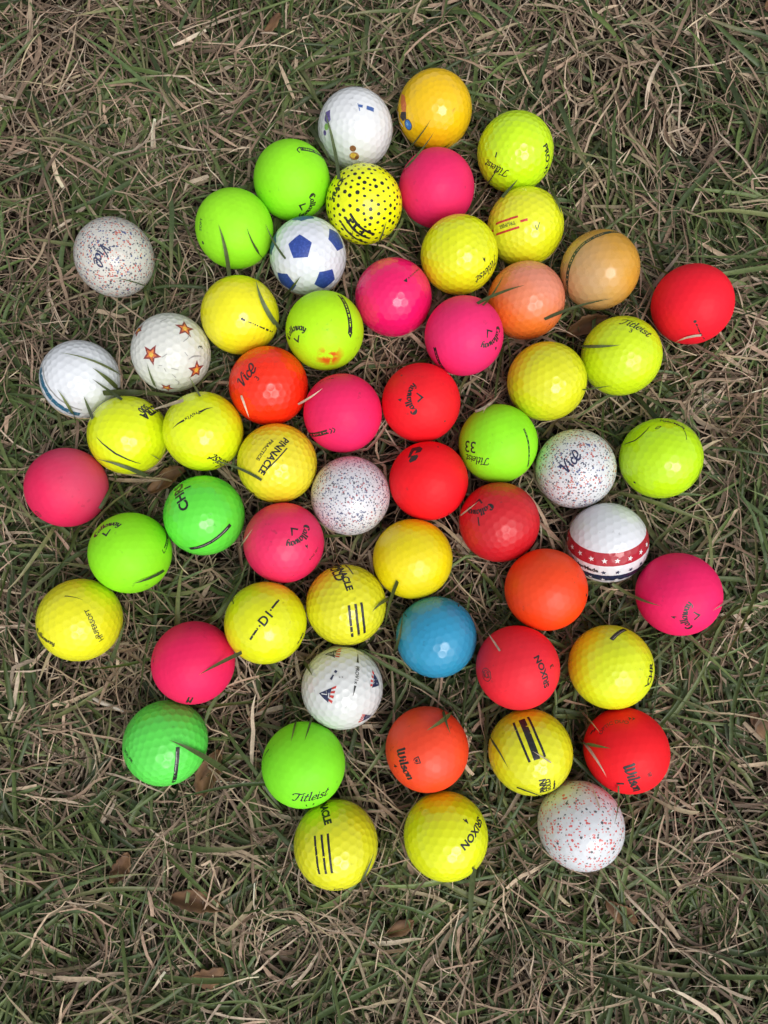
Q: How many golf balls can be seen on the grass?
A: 58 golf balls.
